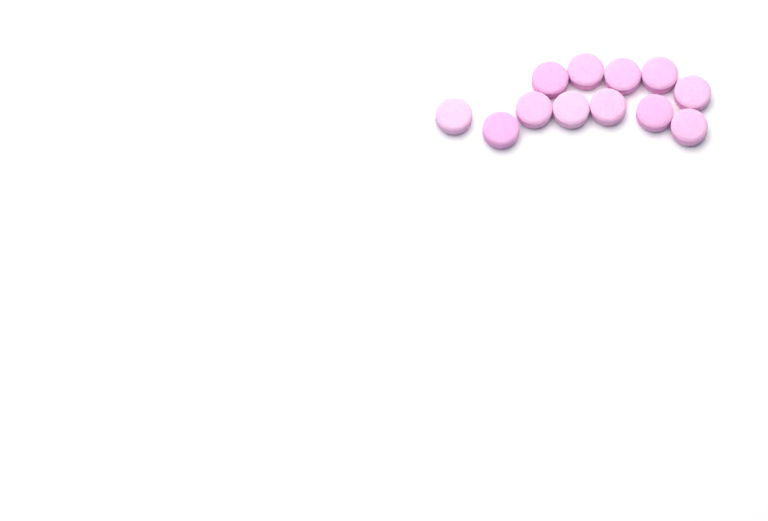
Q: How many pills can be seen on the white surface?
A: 12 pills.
